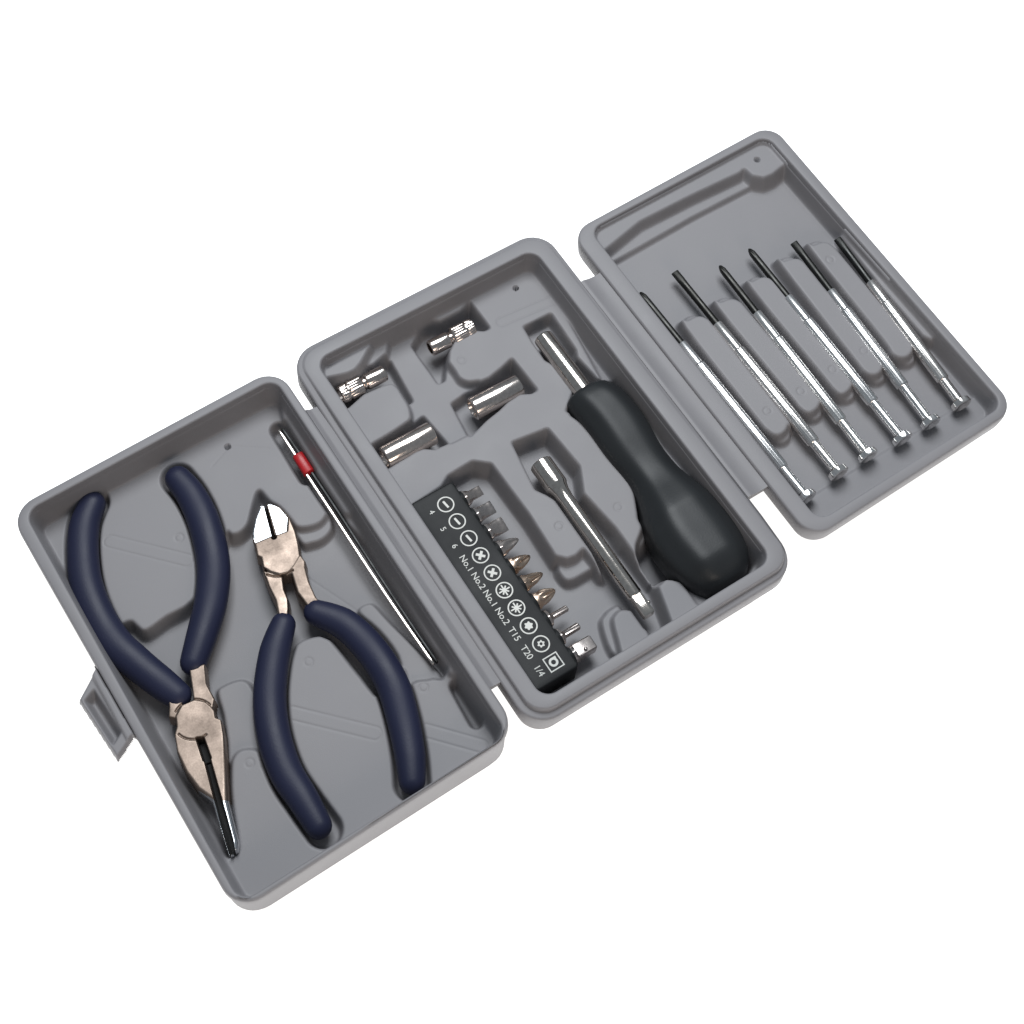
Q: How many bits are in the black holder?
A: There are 10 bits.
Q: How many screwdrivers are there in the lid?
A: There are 6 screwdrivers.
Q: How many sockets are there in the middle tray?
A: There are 4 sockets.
